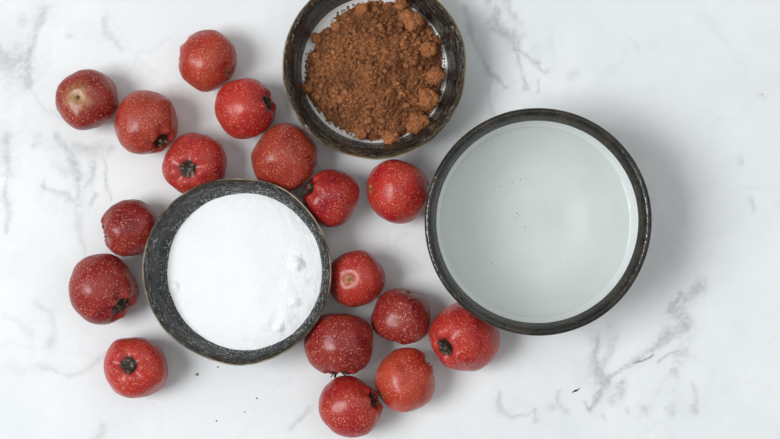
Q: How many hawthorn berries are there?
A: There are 17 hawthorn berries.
